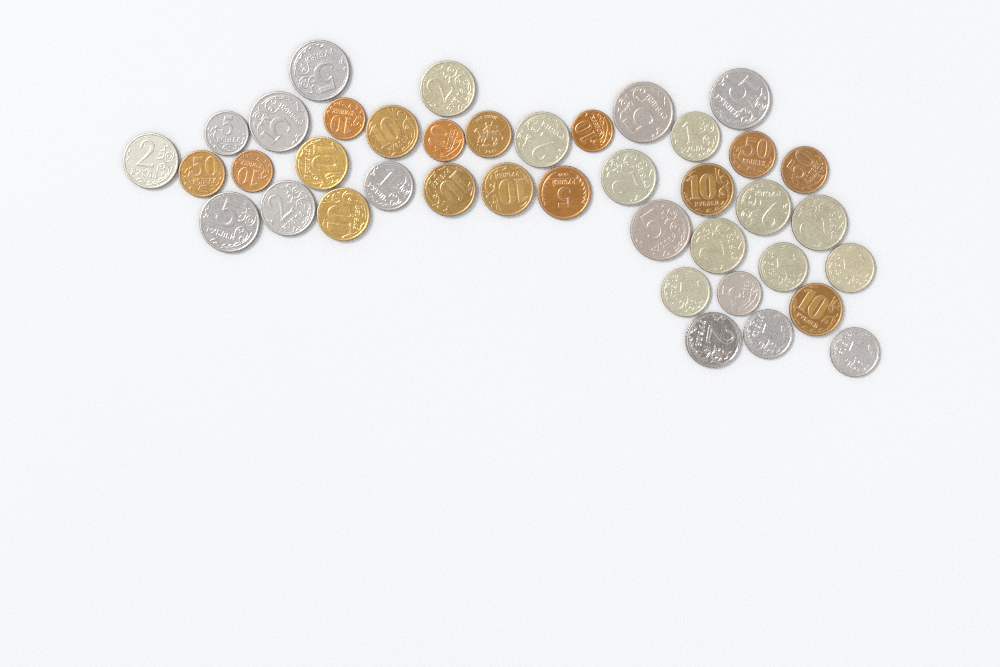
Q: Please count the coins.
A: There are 40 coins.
